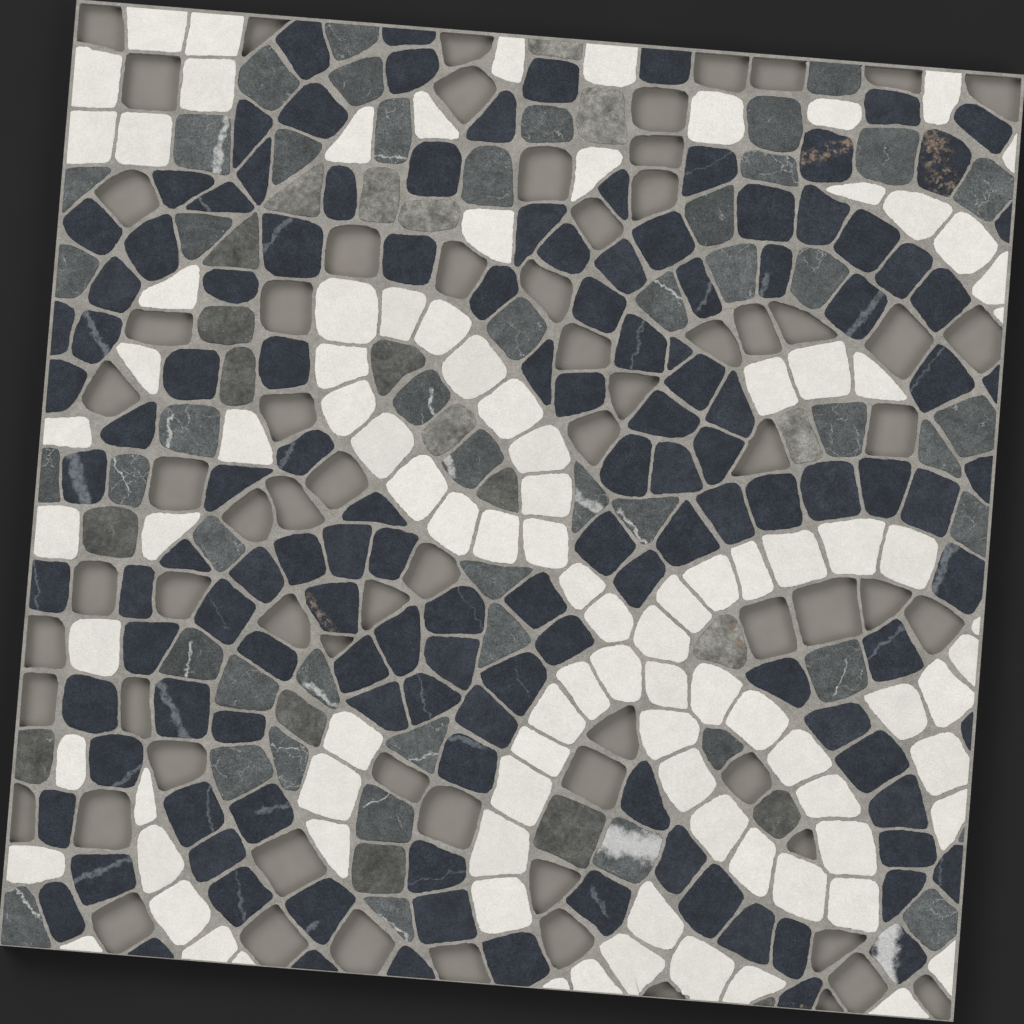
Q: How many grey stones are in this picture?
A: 69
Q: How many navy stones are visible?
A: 129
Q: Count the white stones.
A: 98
